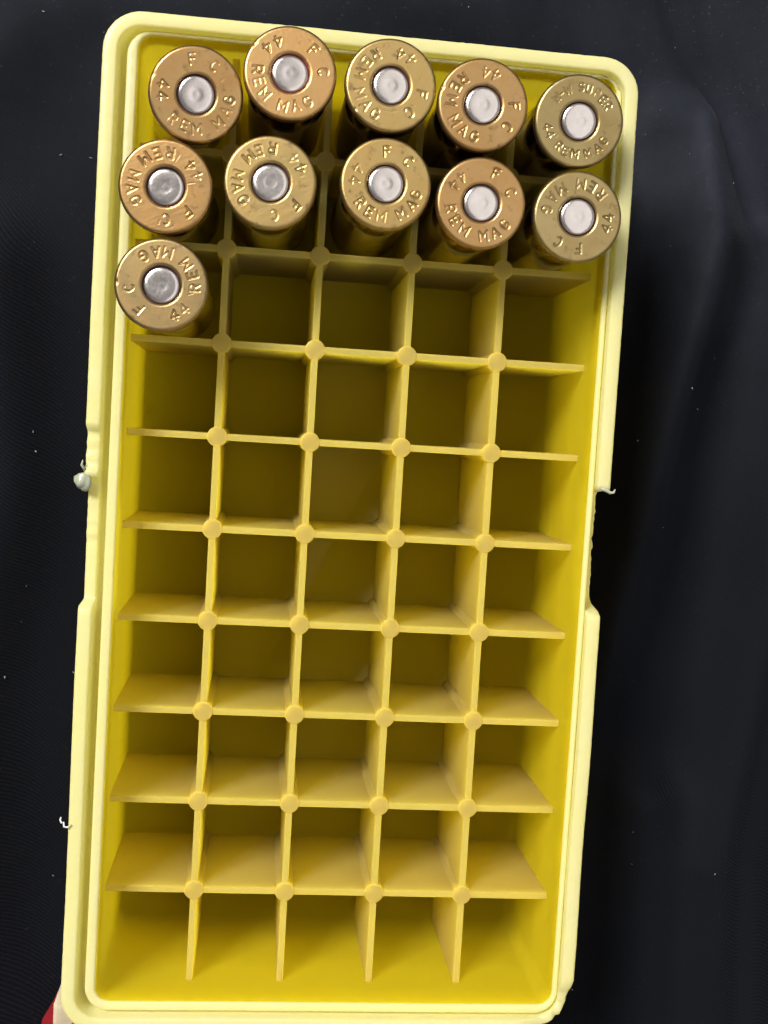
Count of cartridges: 11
